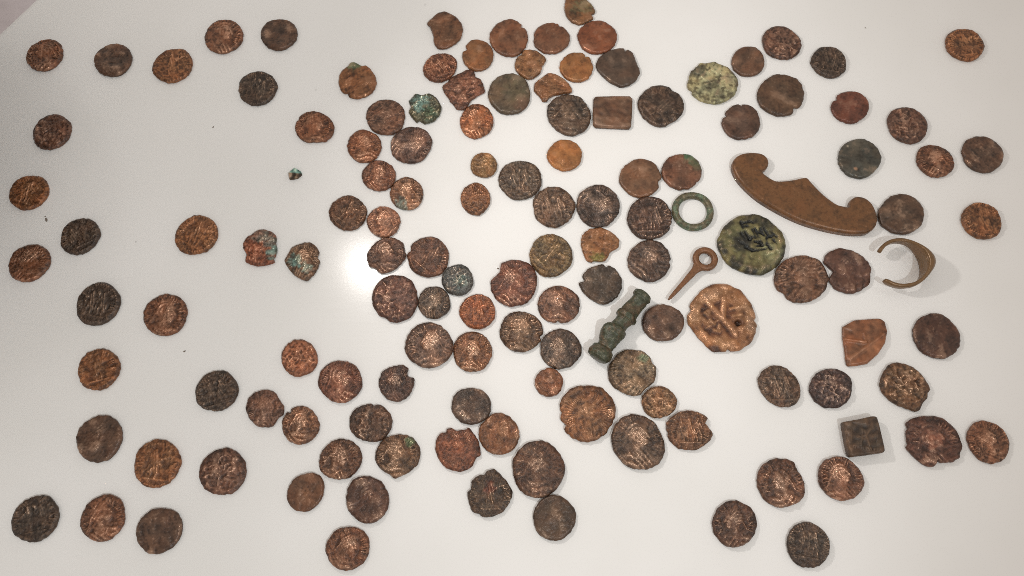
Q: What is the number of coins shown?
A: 126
